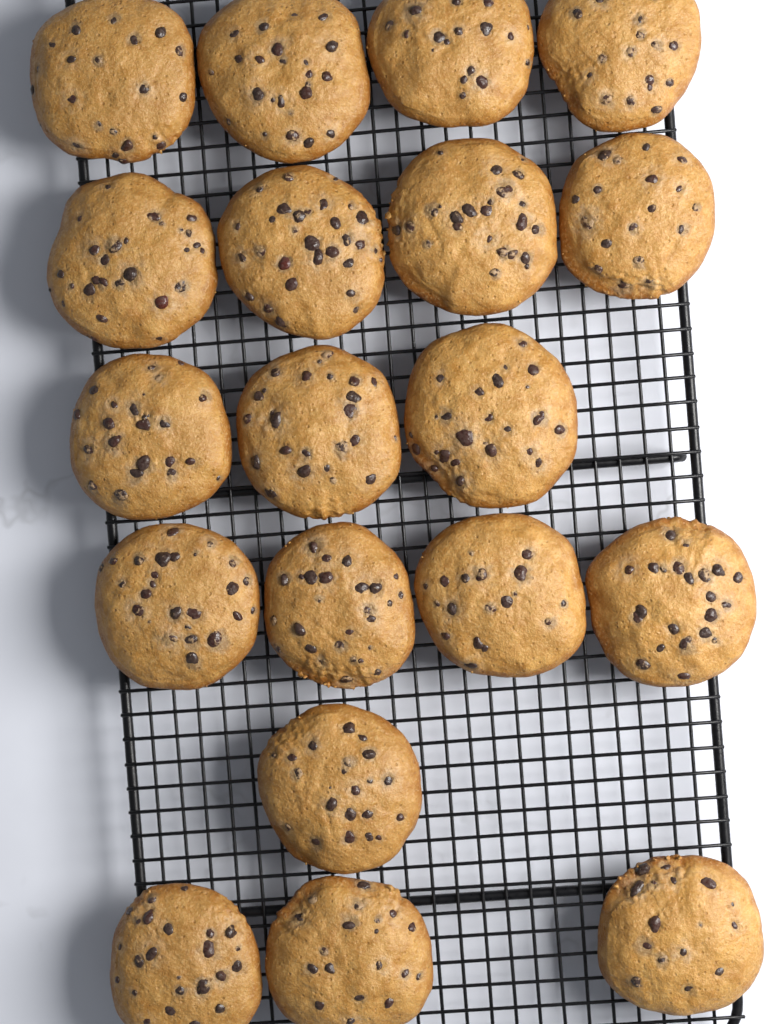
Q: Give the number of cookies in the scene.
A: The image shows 19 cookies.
